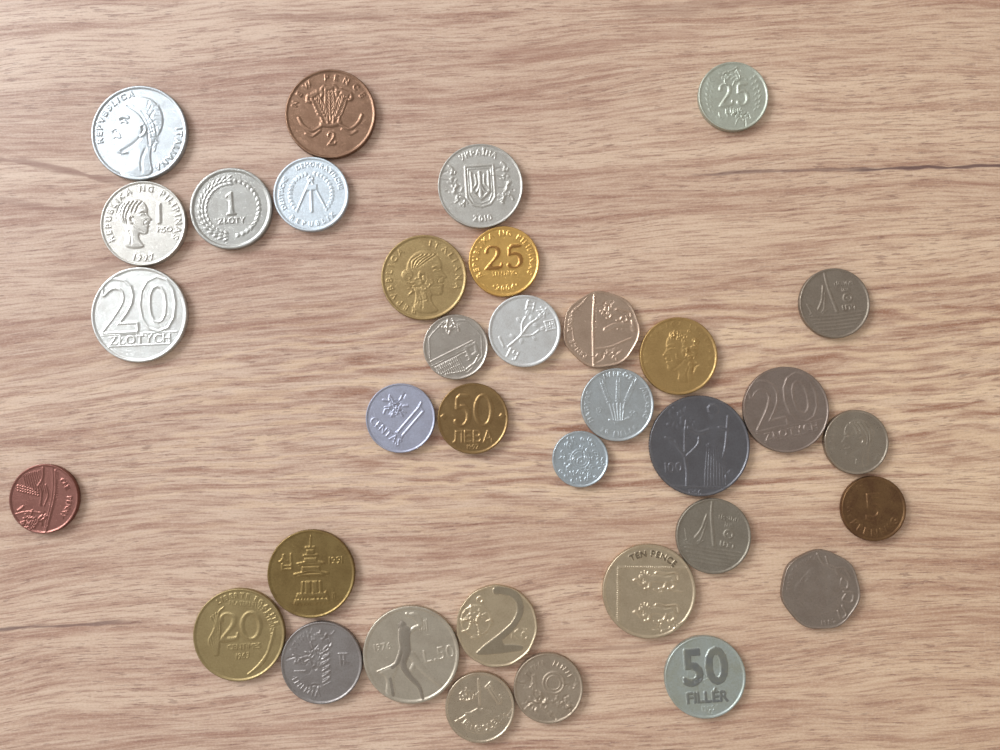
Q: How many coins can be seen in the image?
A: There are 35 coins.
